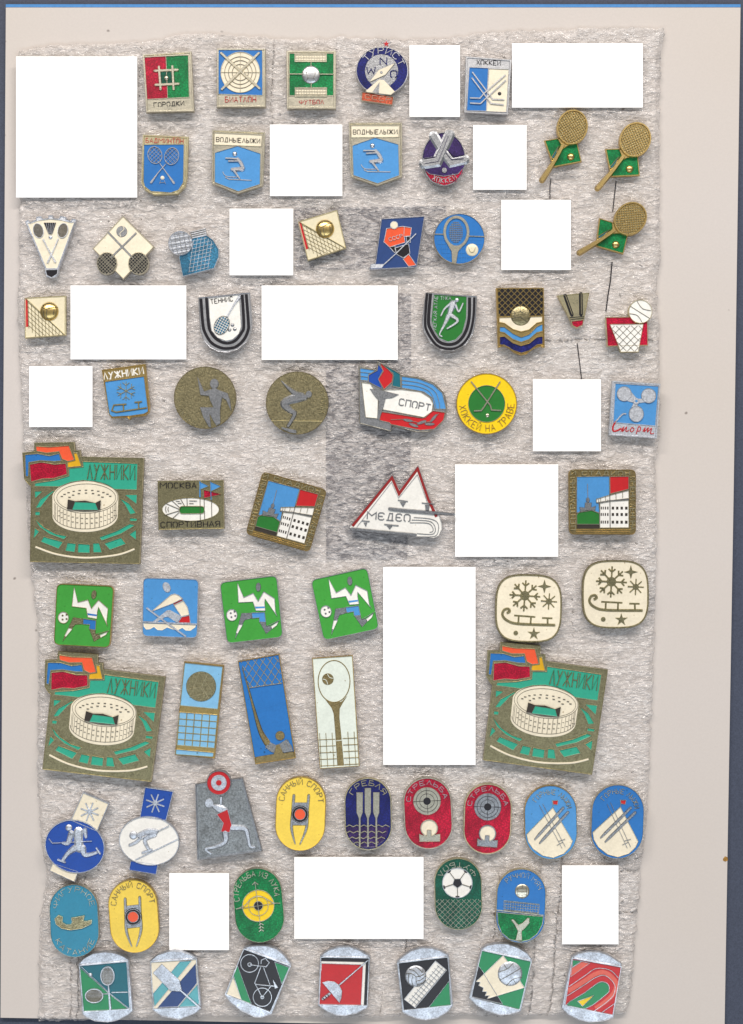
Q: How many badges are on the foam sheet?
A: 67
